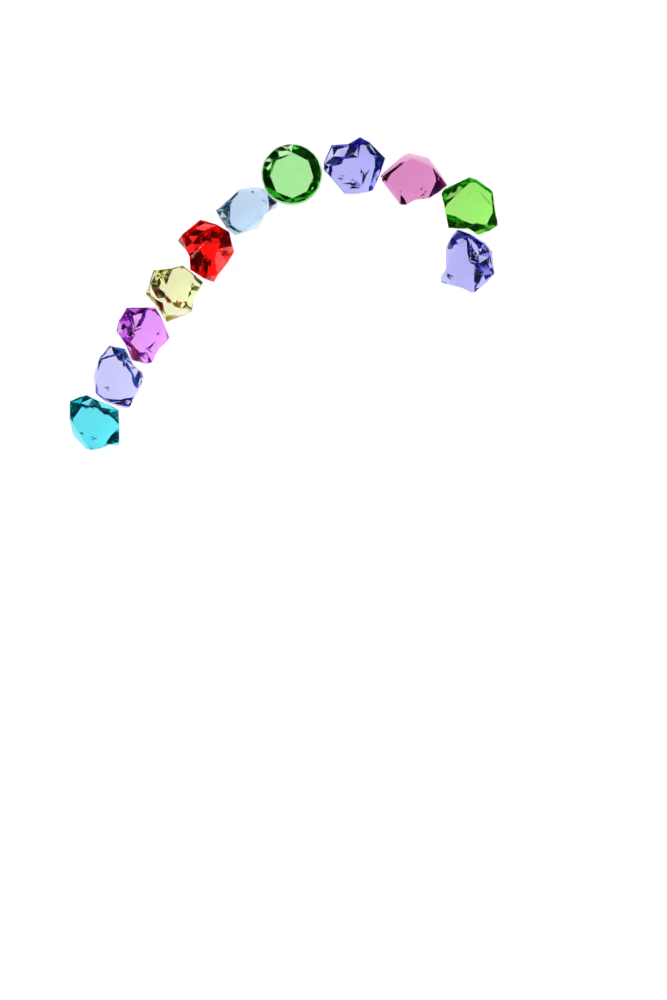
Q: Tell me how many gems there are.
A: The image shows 11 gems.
